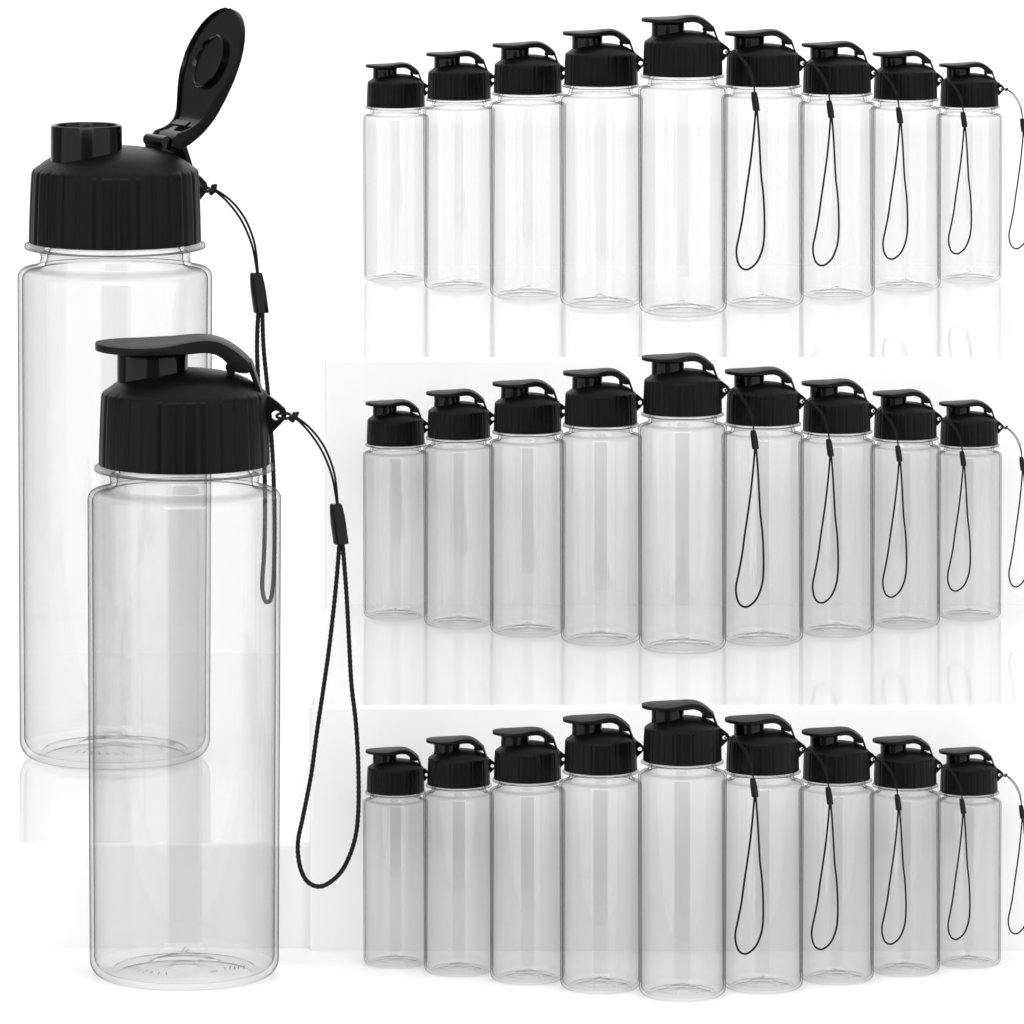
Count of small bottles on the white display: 27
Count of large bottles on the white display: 2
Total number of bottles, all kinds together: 29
